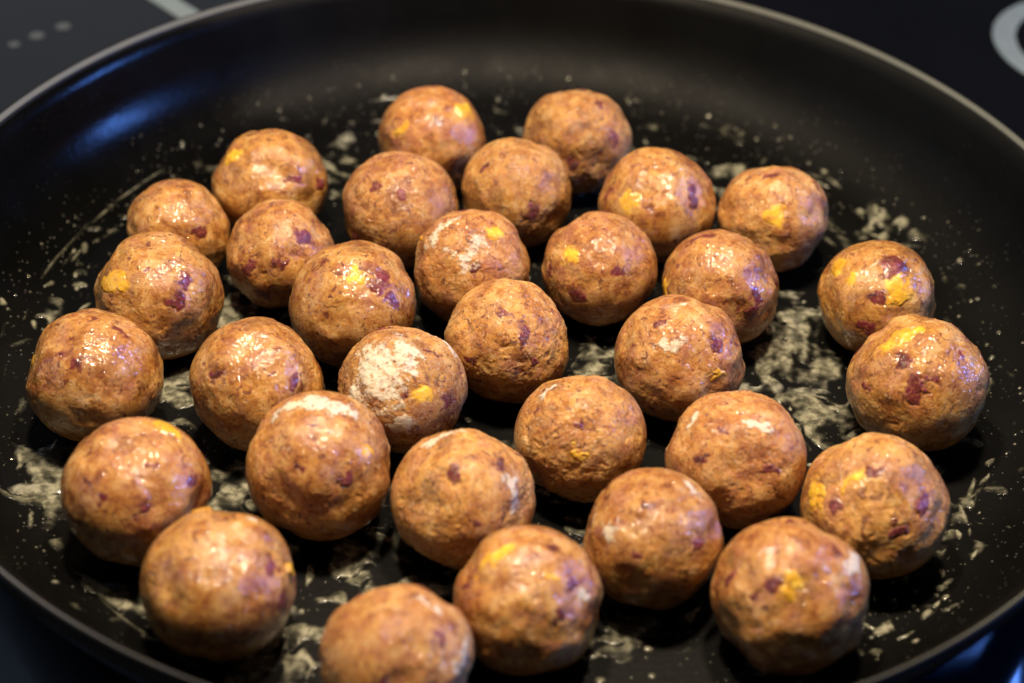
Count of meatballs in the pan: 32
